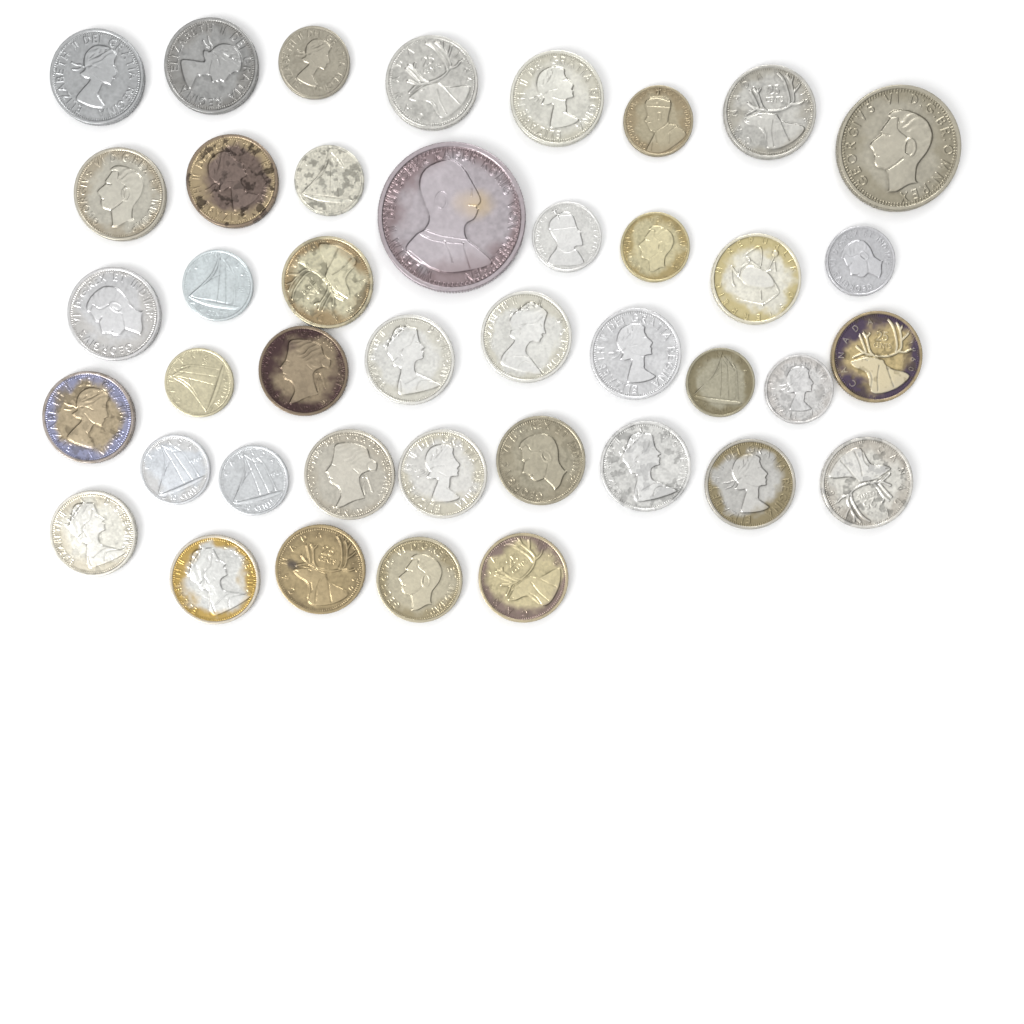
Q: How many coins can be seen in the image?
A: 41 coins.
